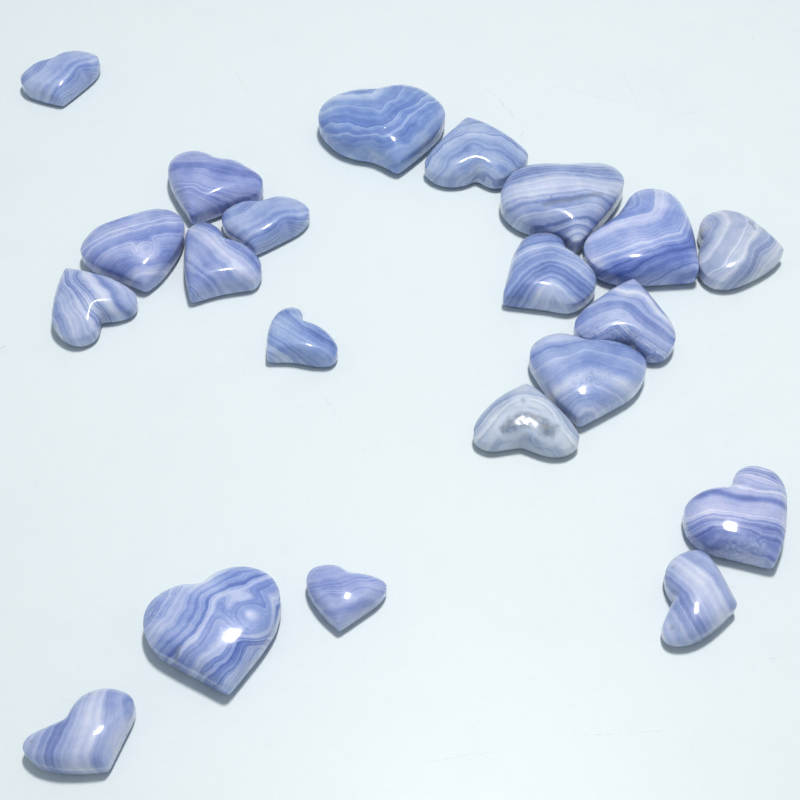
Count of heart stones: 21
